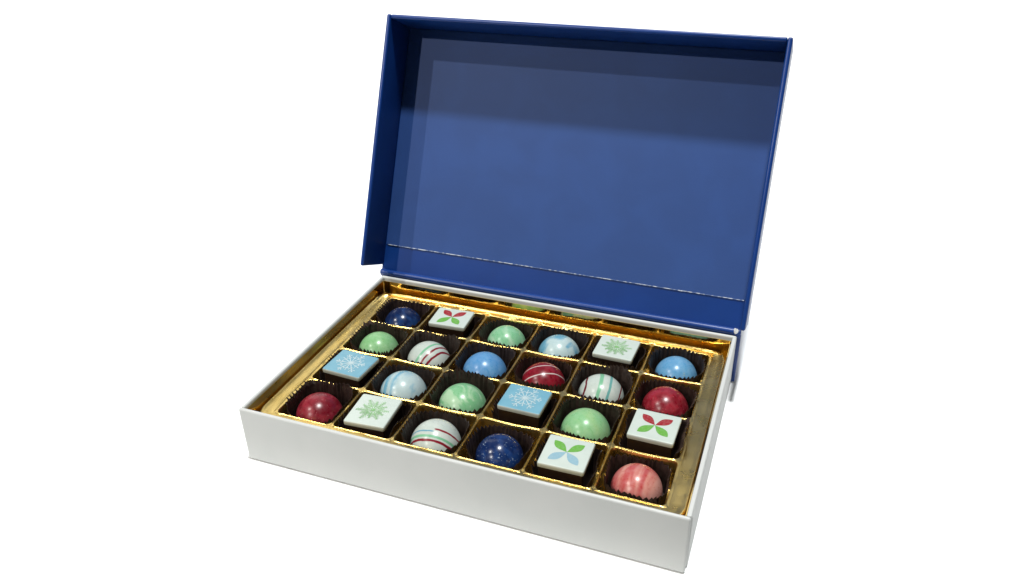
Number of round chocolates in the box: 17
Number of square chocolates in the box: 7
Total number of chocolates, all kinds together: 24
